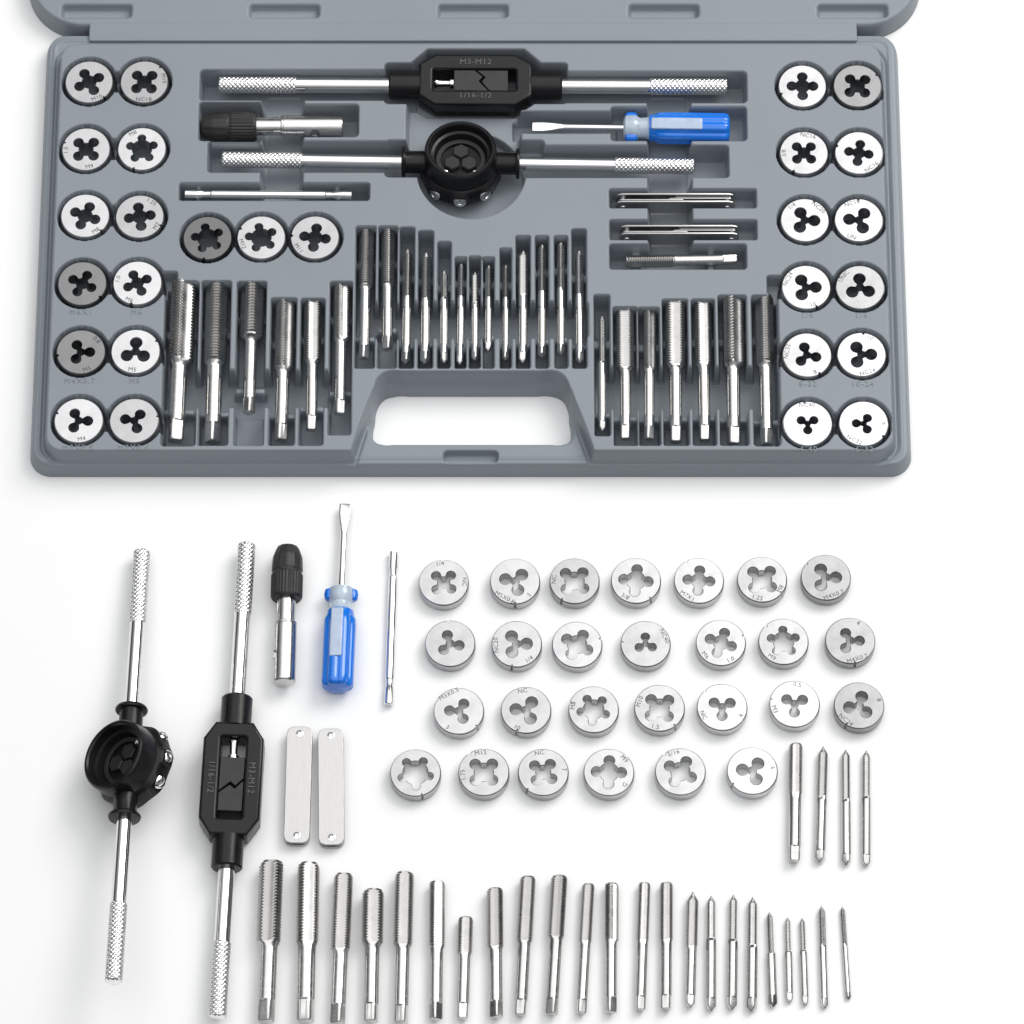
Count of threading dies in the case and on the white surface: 54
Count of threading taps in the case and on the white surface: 54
